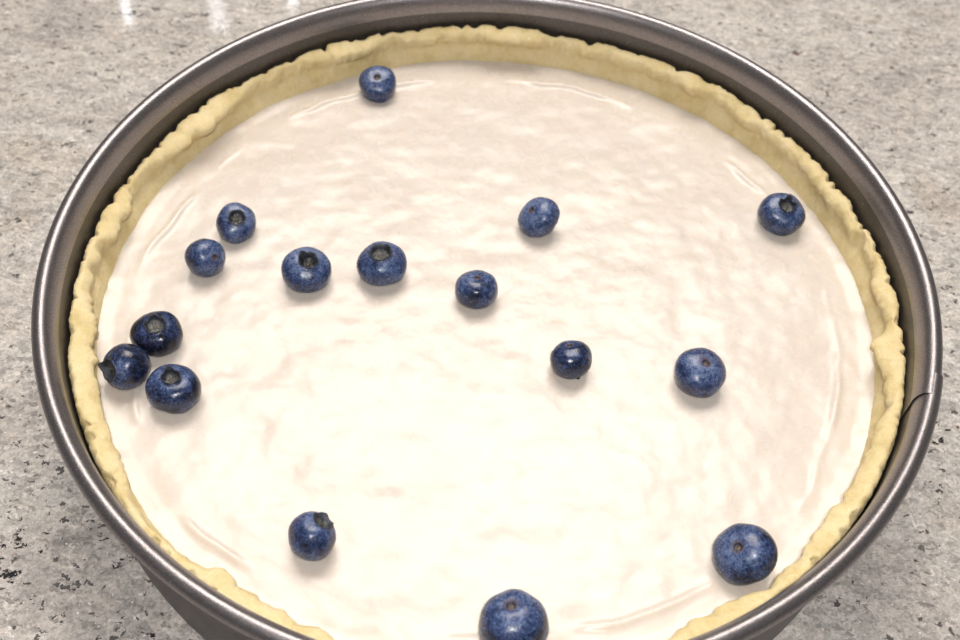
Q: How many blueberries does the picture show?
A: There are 16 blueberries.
